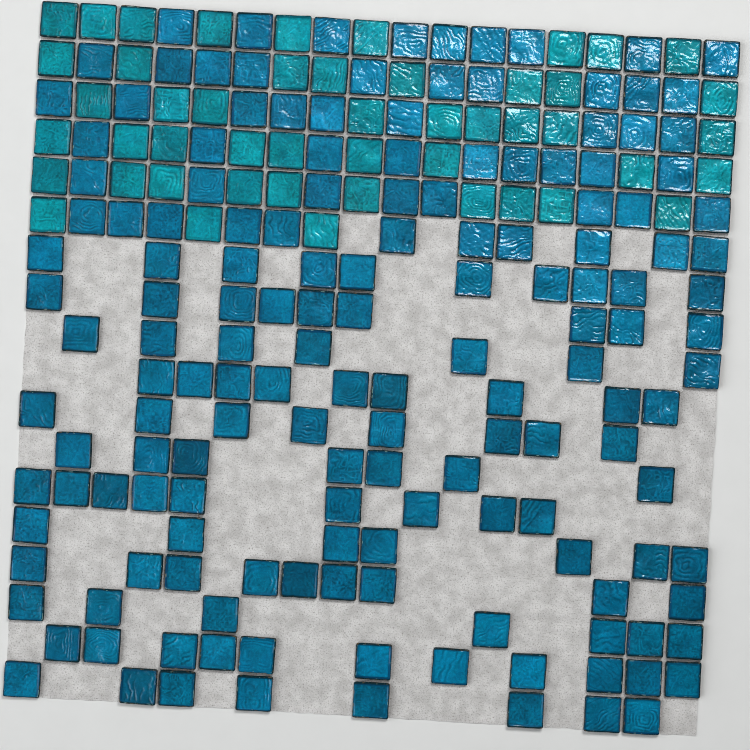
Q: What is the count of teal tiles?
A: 48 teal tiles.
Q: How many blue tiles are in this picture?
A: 157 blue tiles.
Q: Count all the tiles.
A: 205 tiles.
